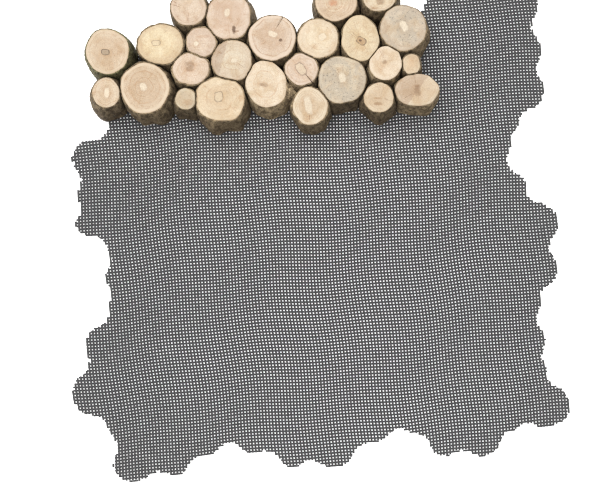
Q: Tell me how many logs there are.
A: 25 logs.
